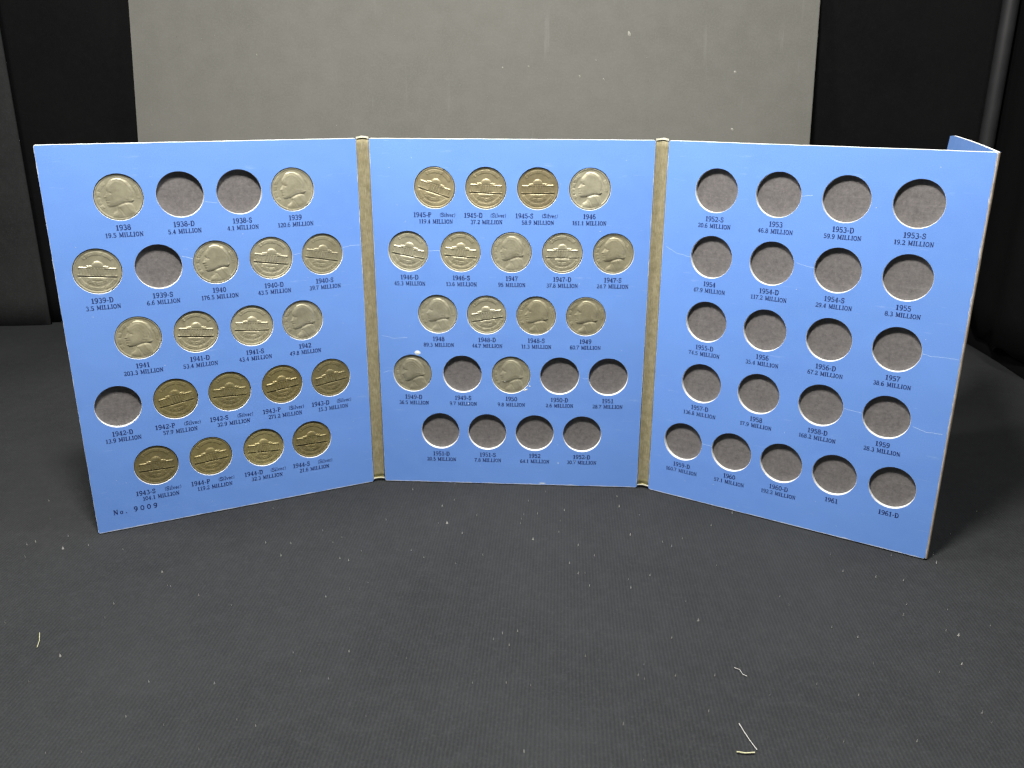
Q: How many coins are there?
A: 33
